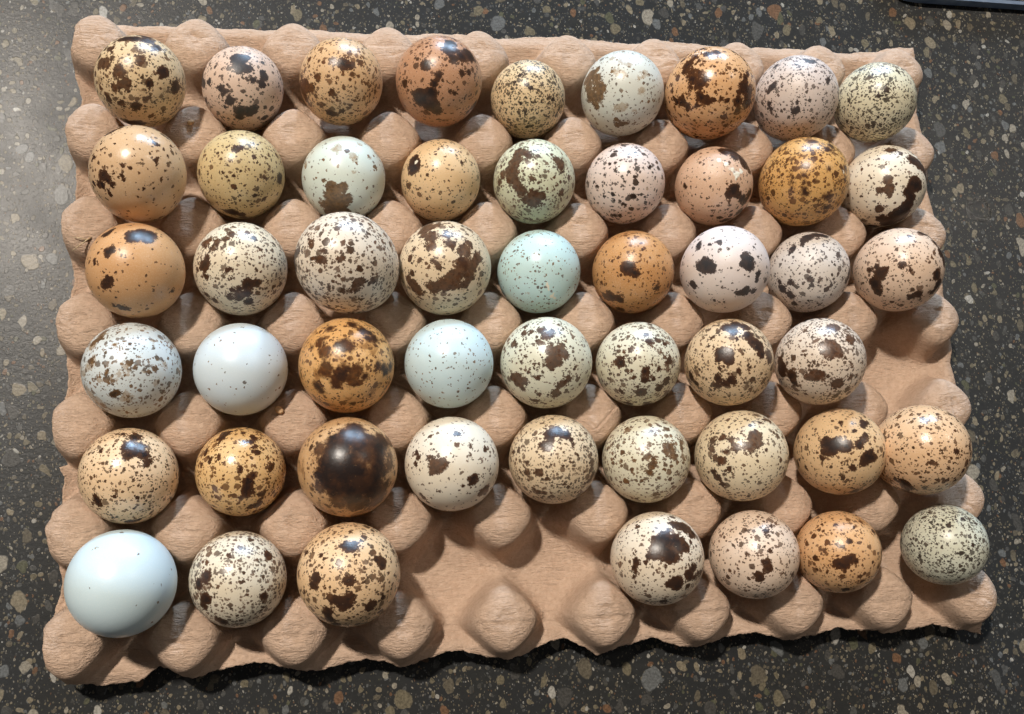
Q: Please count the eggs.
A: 51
